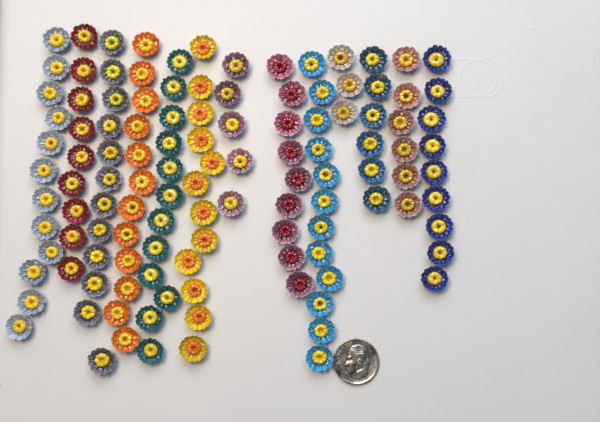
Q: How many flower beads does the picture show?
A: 119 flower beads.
